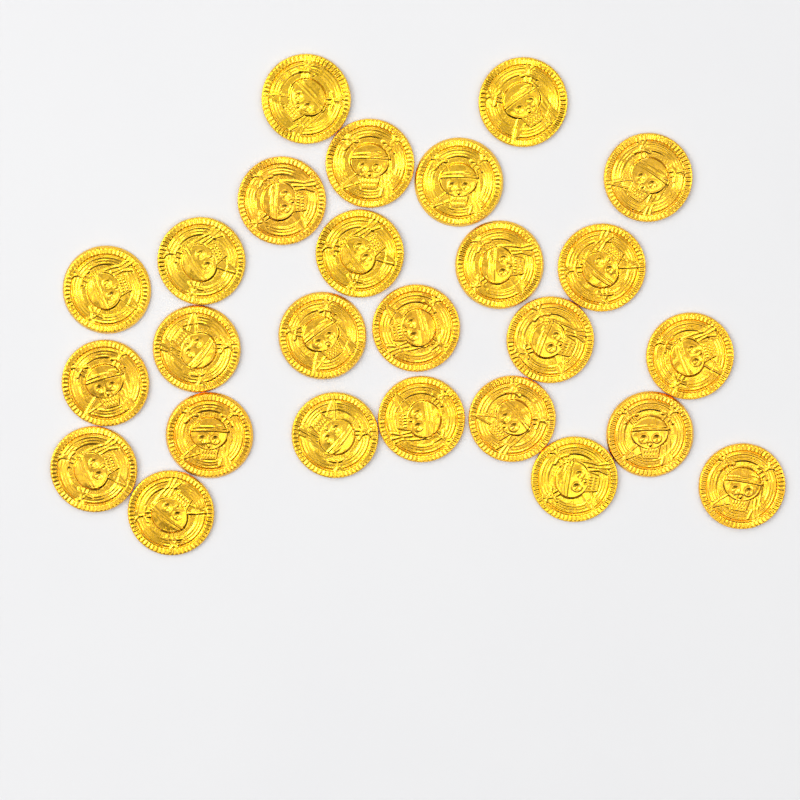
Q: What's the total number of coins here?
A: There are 26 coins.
